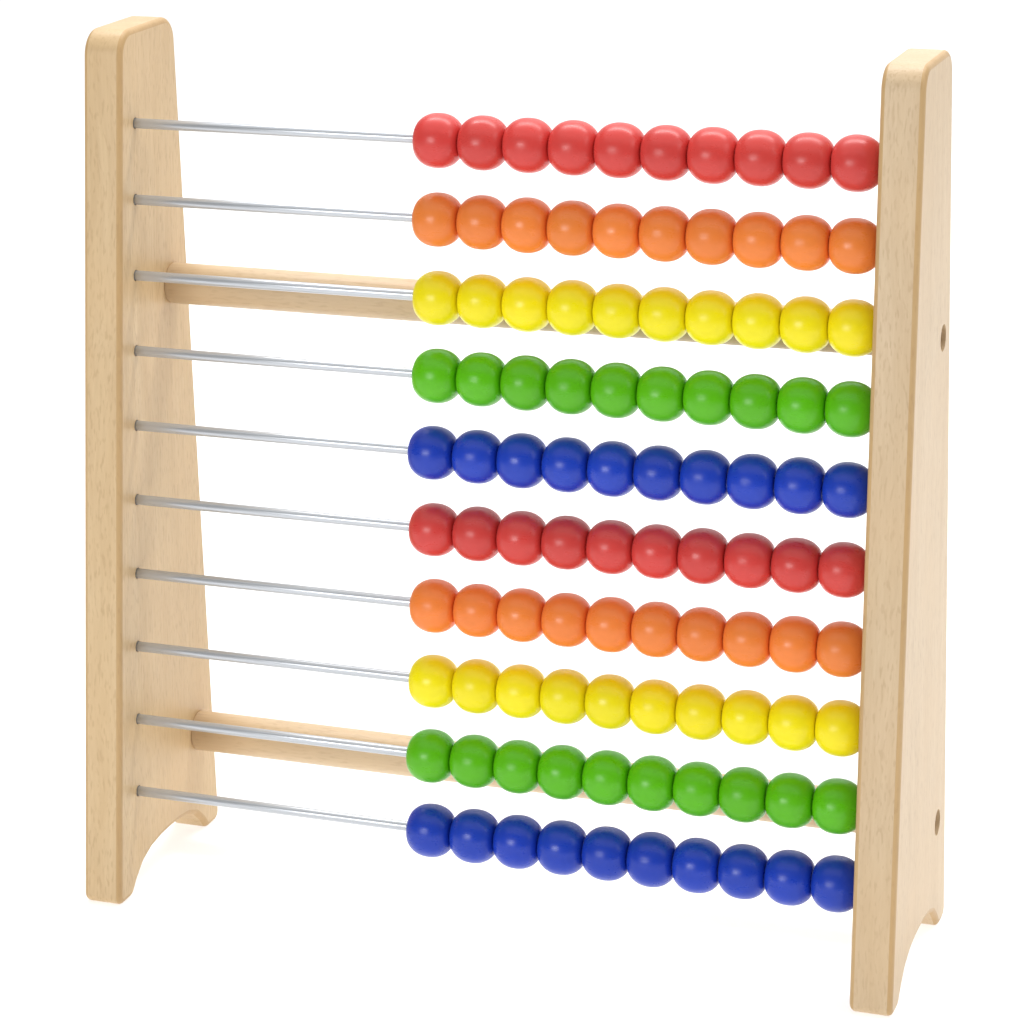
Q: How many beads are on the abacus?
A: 100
